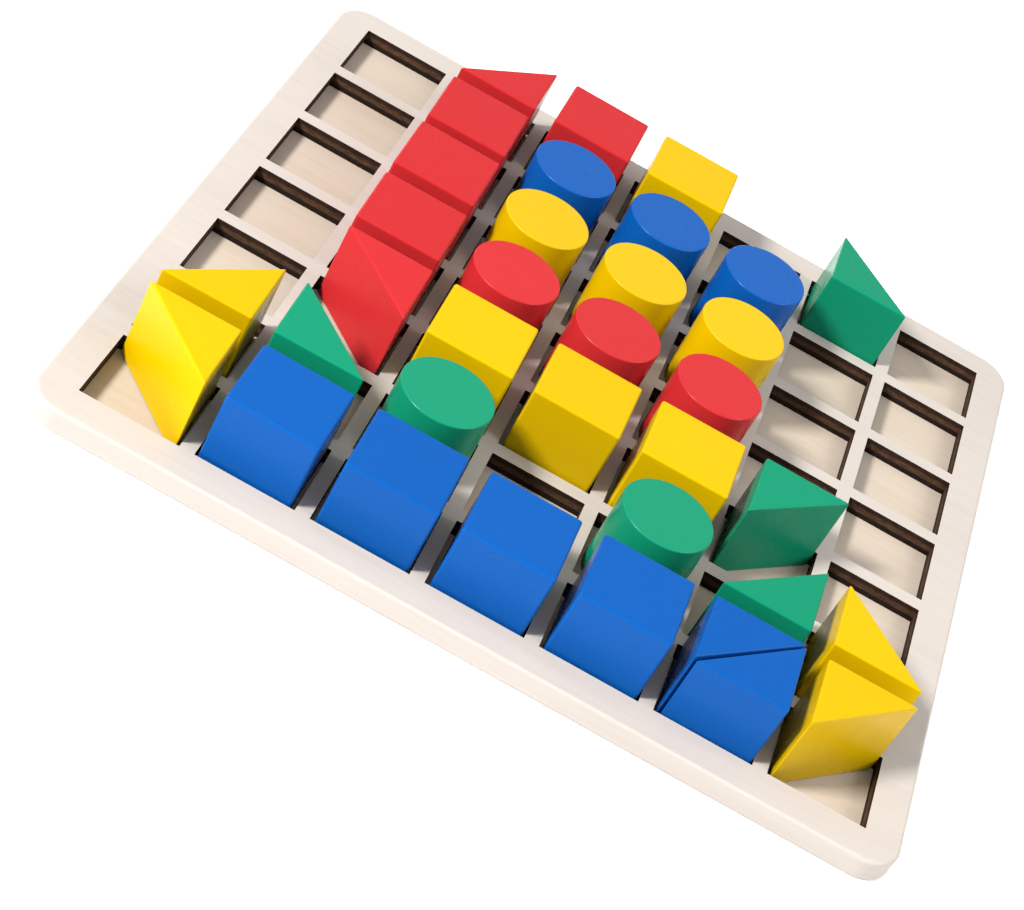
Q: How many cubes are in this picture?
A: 12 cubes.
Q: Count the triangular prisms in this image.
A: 12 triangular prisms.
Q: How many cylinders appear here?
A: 11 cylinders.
